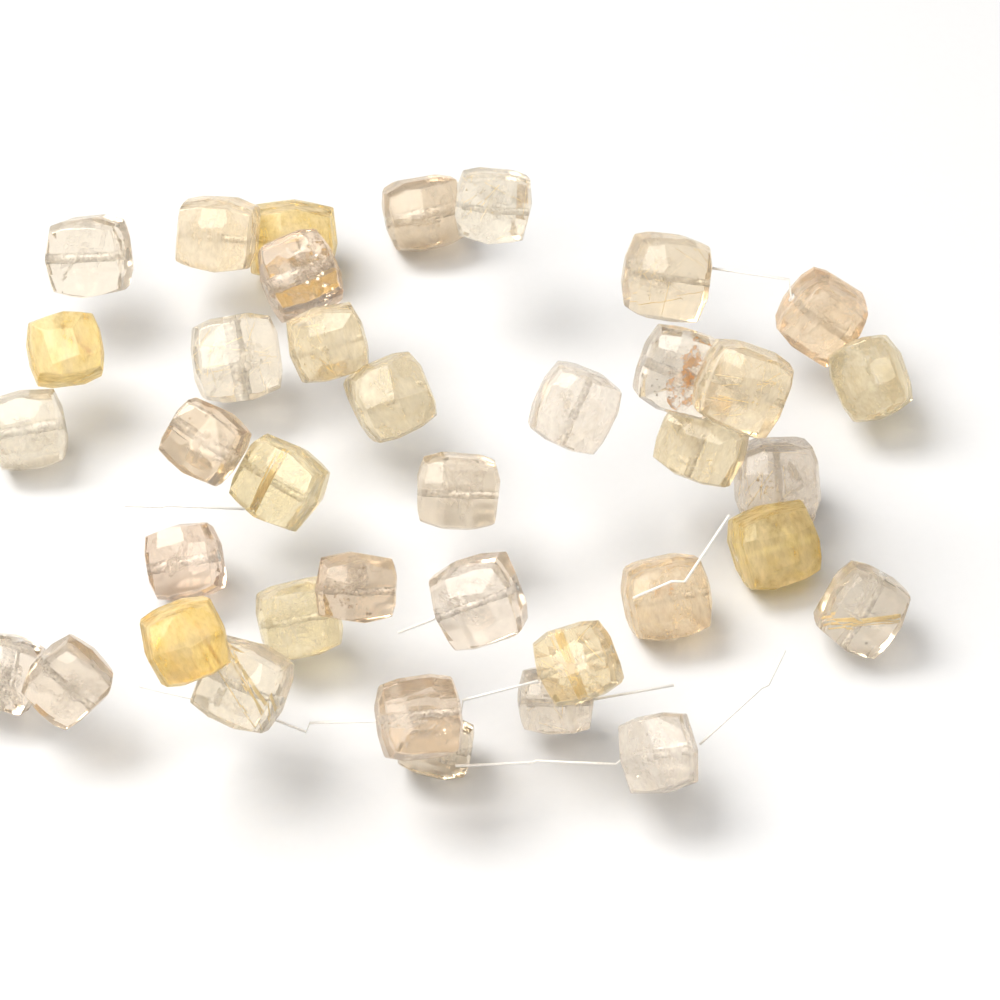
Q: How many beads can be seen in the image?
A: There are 38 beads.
